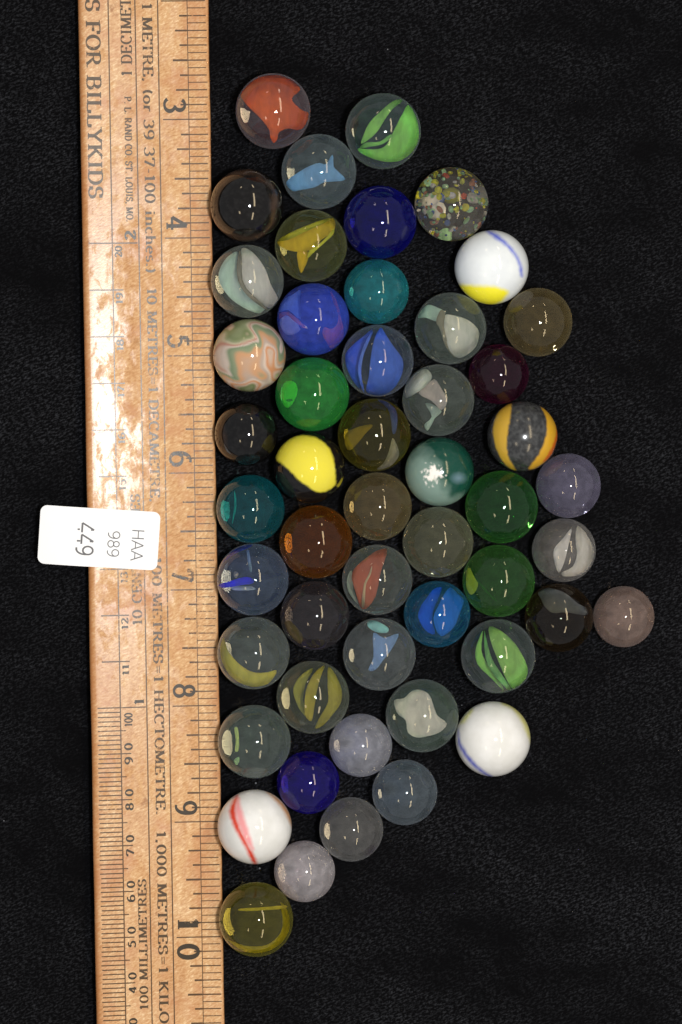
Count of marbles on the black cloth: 51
